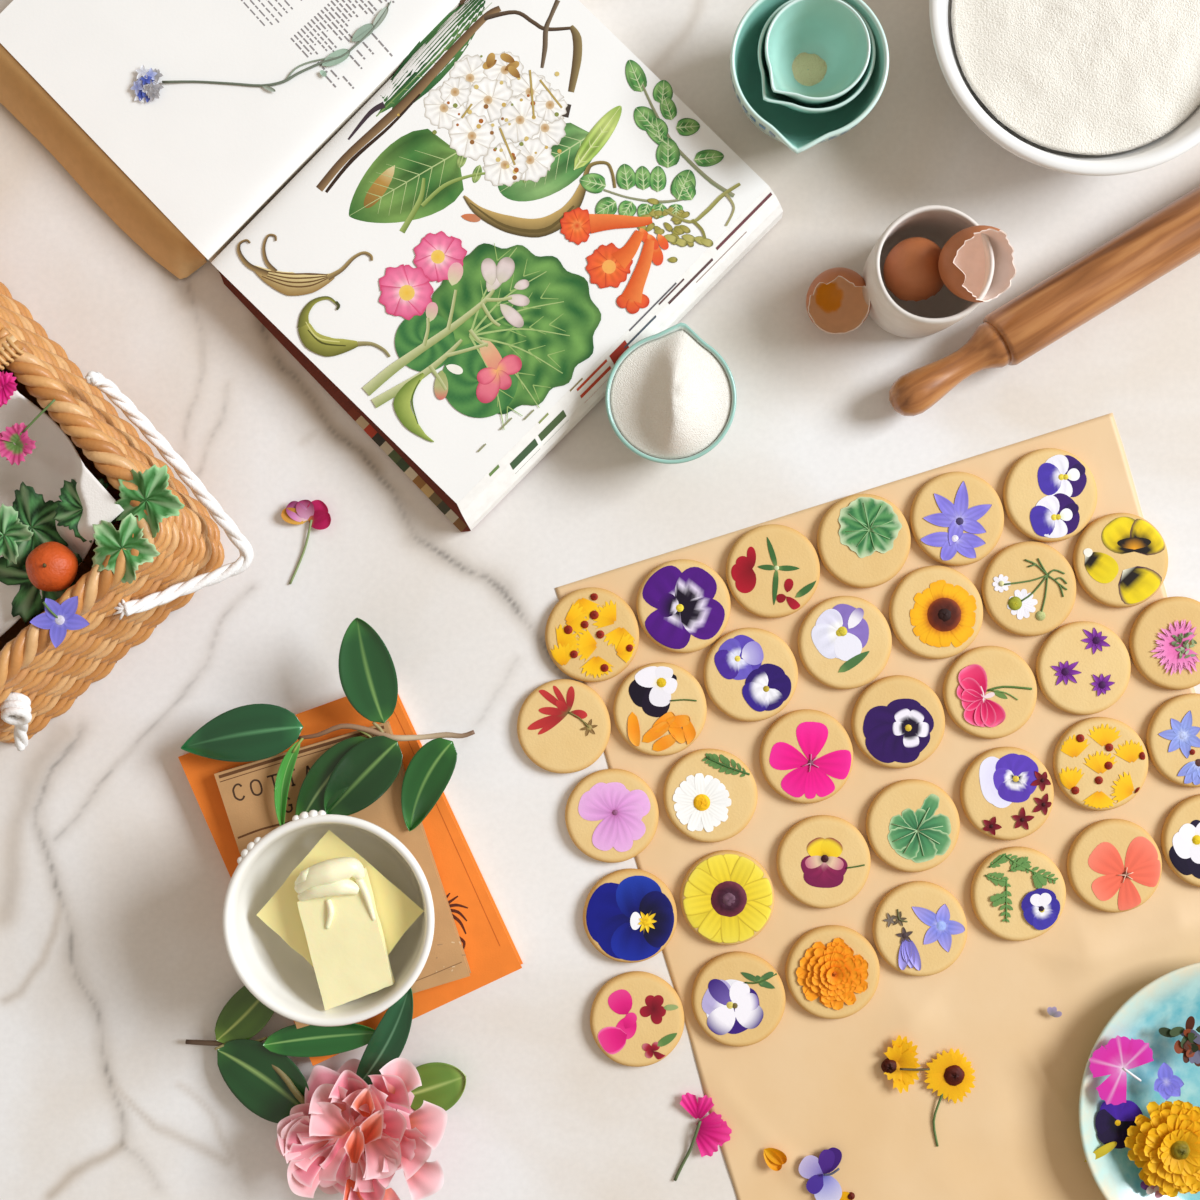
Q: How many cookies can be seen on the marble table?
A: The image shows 34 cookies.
